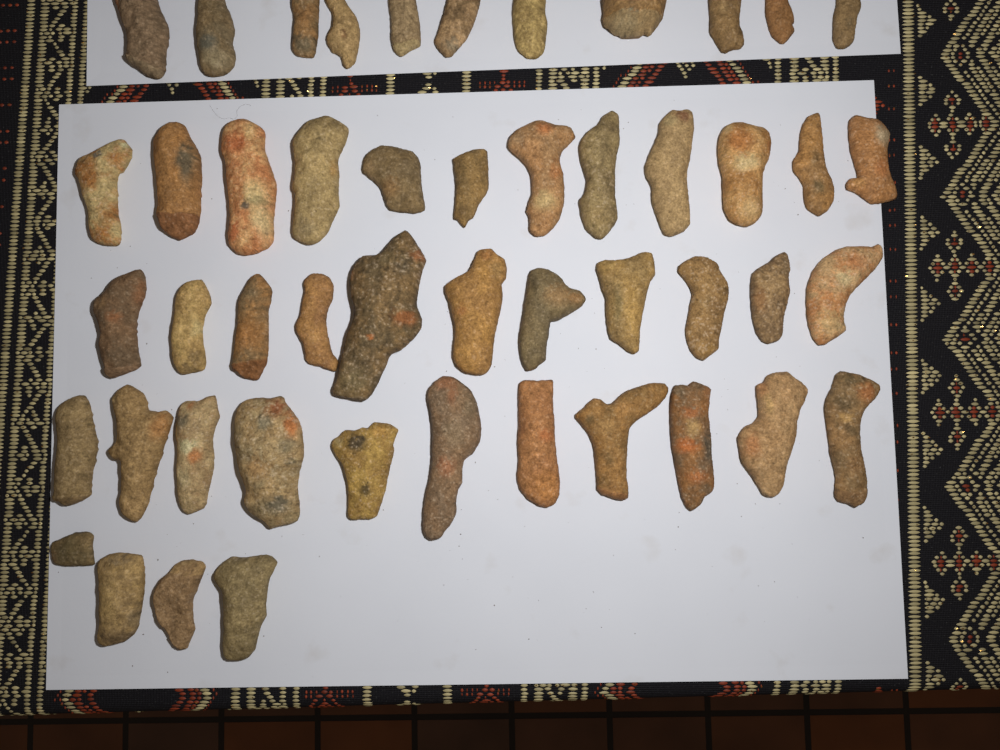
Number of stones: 49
